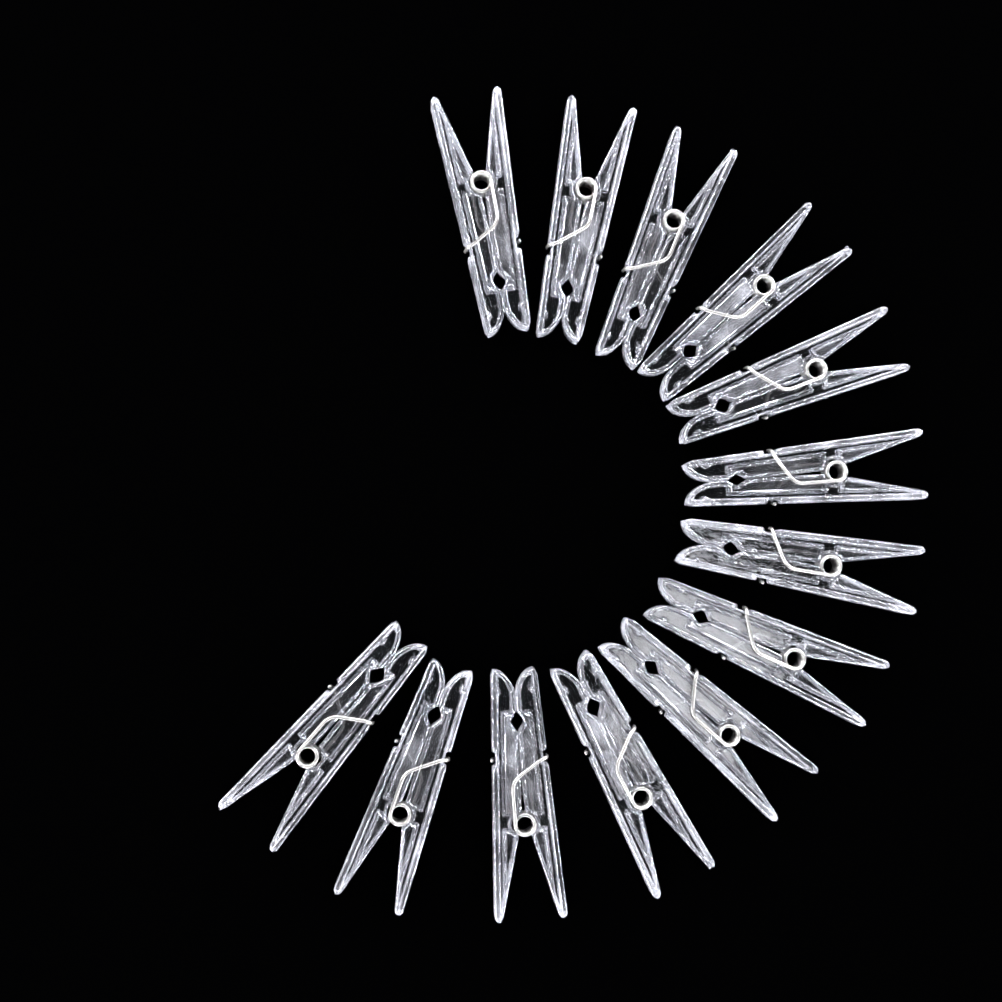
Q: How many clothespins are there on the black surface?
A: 13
